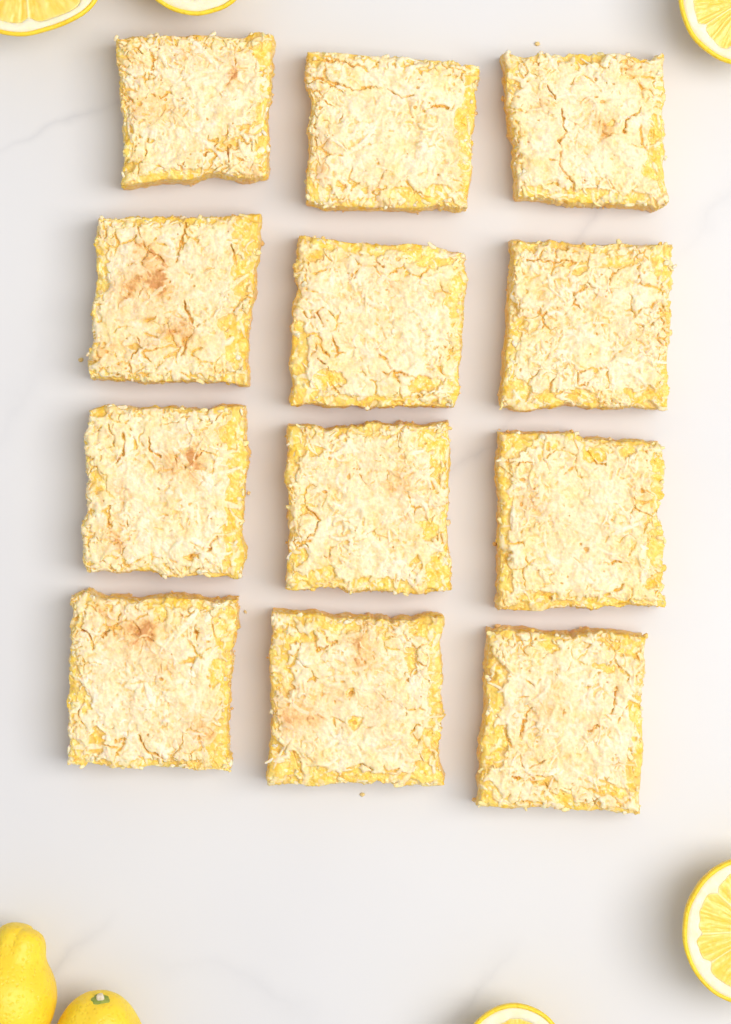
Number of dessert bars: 12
